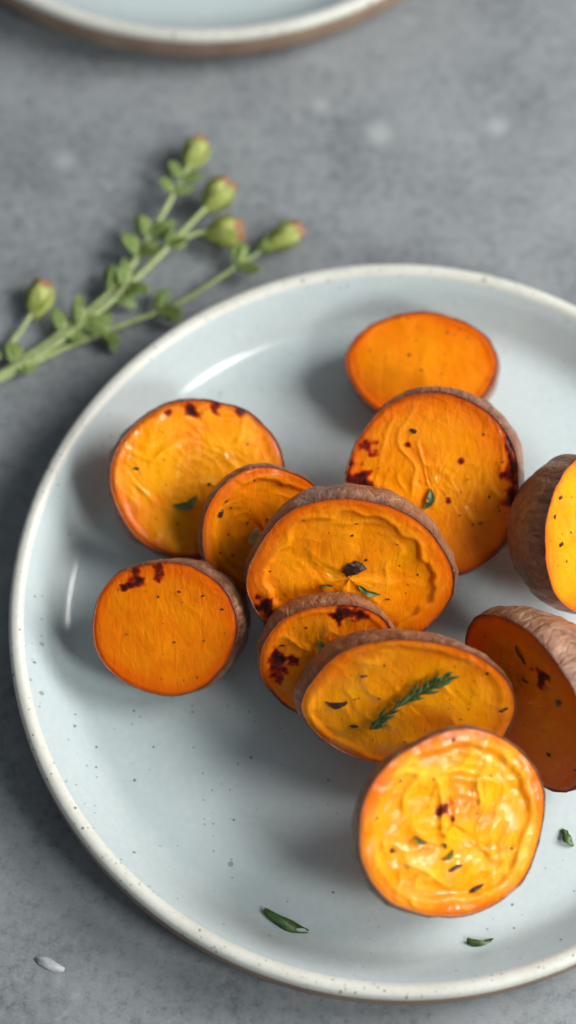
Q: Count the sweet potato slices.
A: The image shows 11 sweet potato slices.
